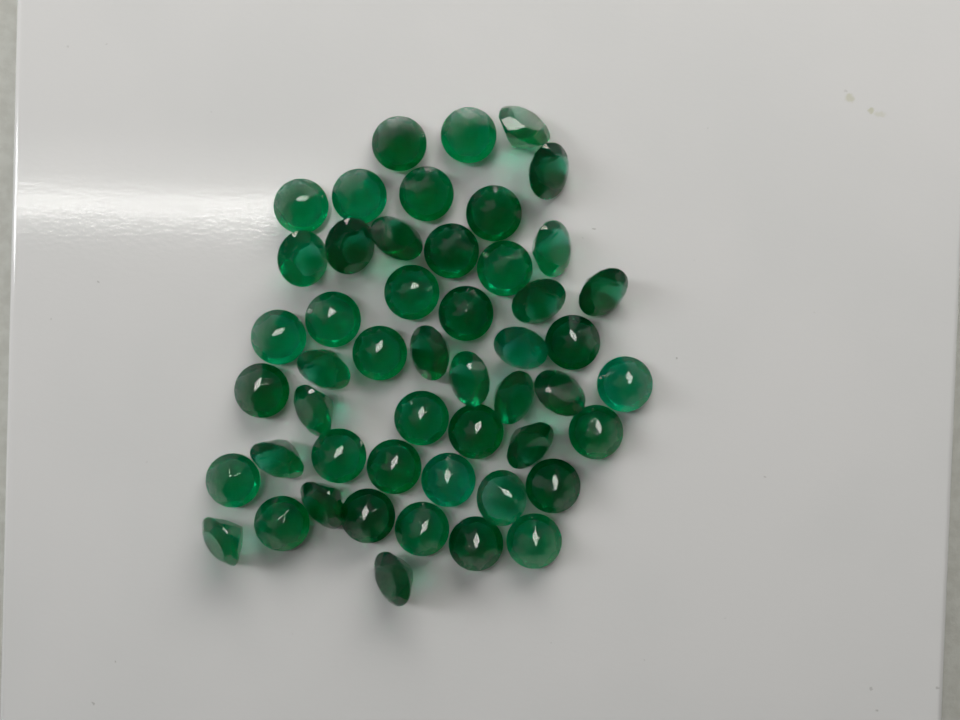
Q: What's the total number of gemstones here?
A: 50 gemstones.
